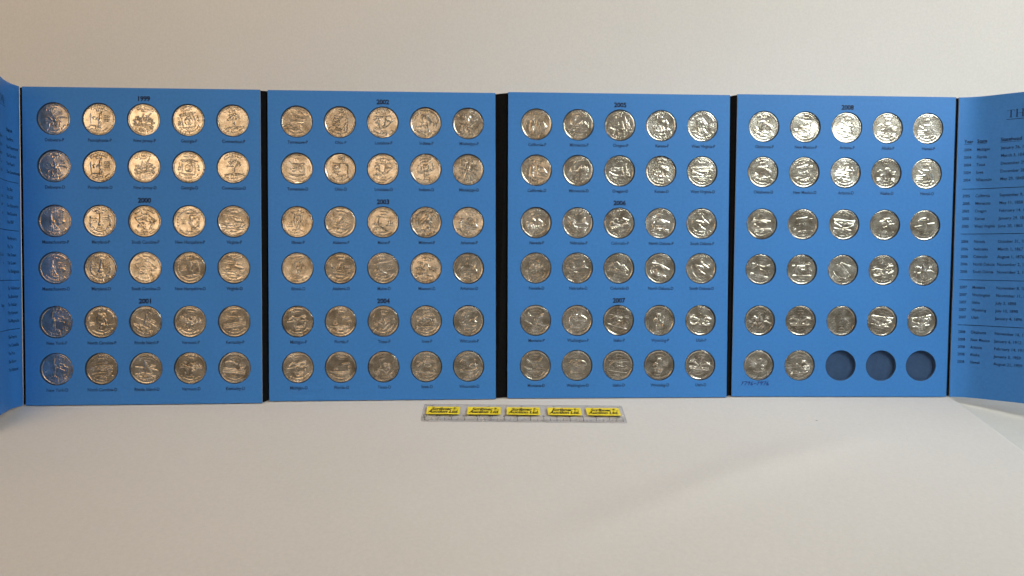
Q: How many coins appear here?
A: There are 117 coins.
